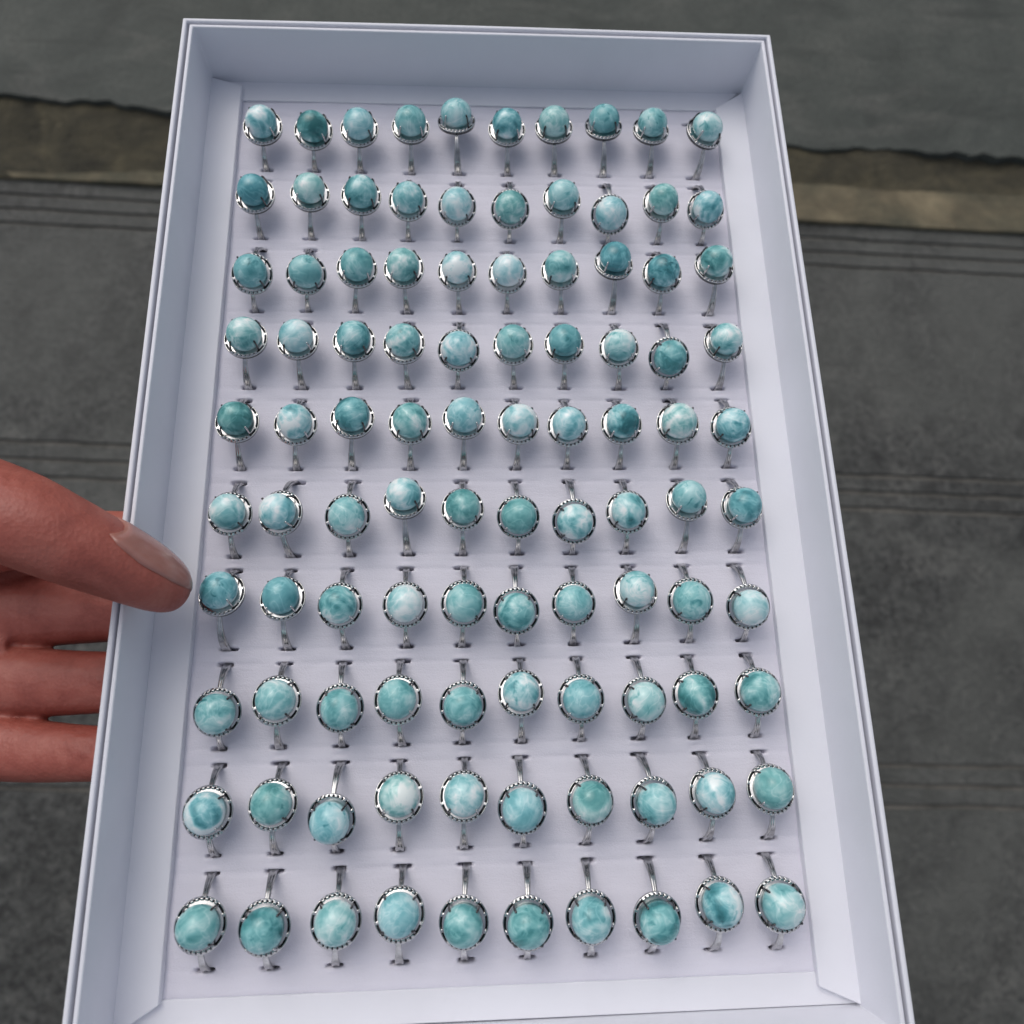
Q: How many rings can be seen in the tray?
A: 100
